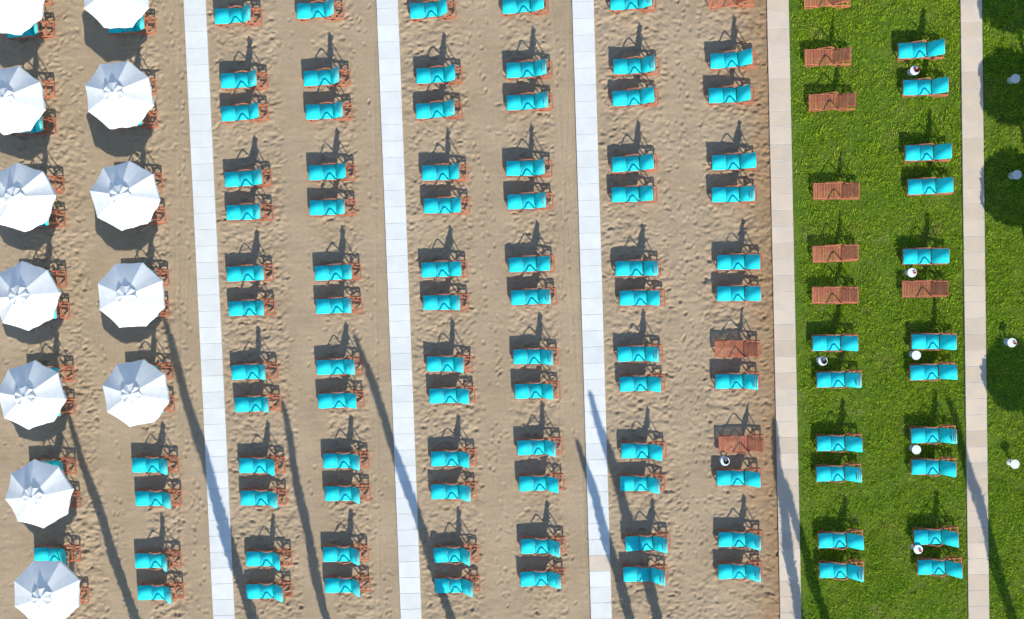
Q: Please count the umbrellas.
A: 12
